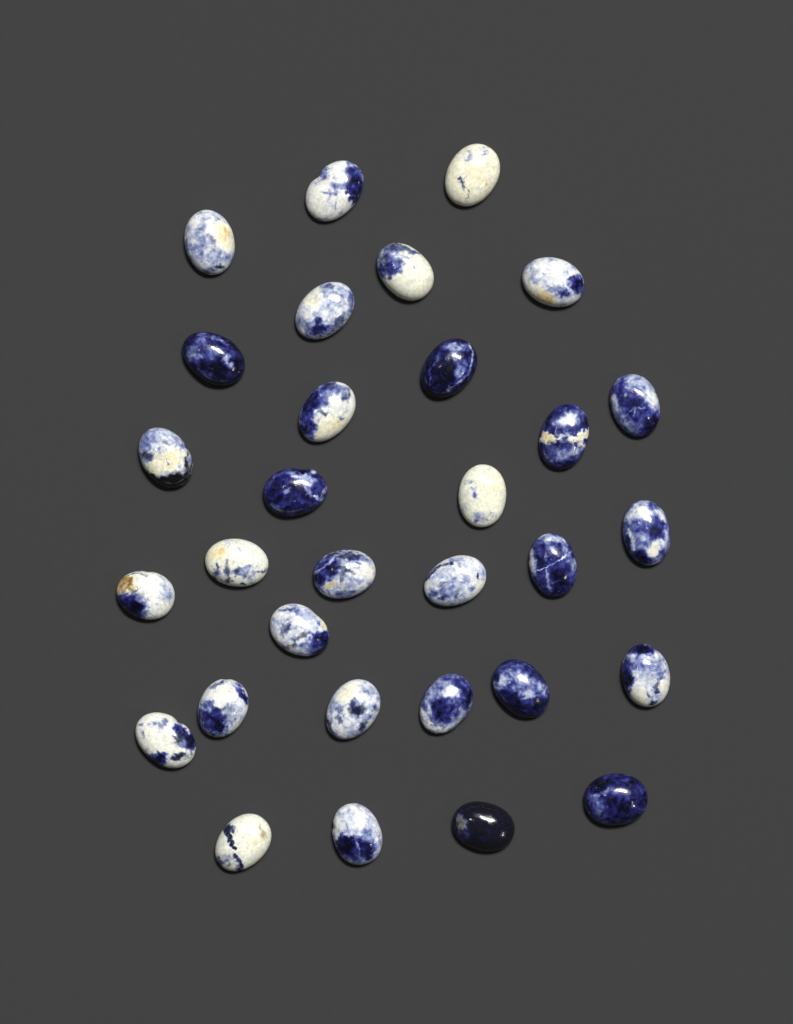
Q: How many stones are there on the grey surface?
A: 31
